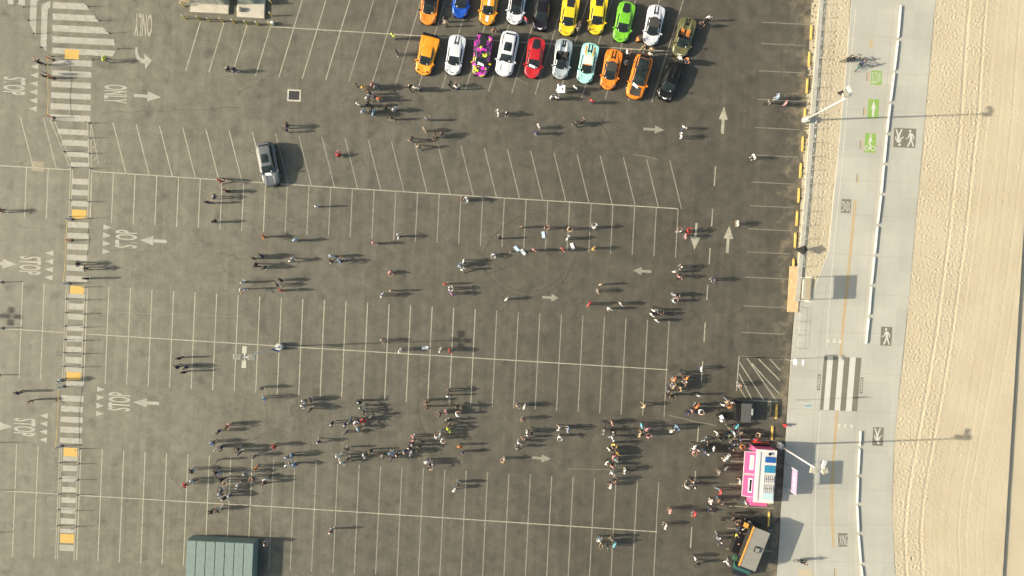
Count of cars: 21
